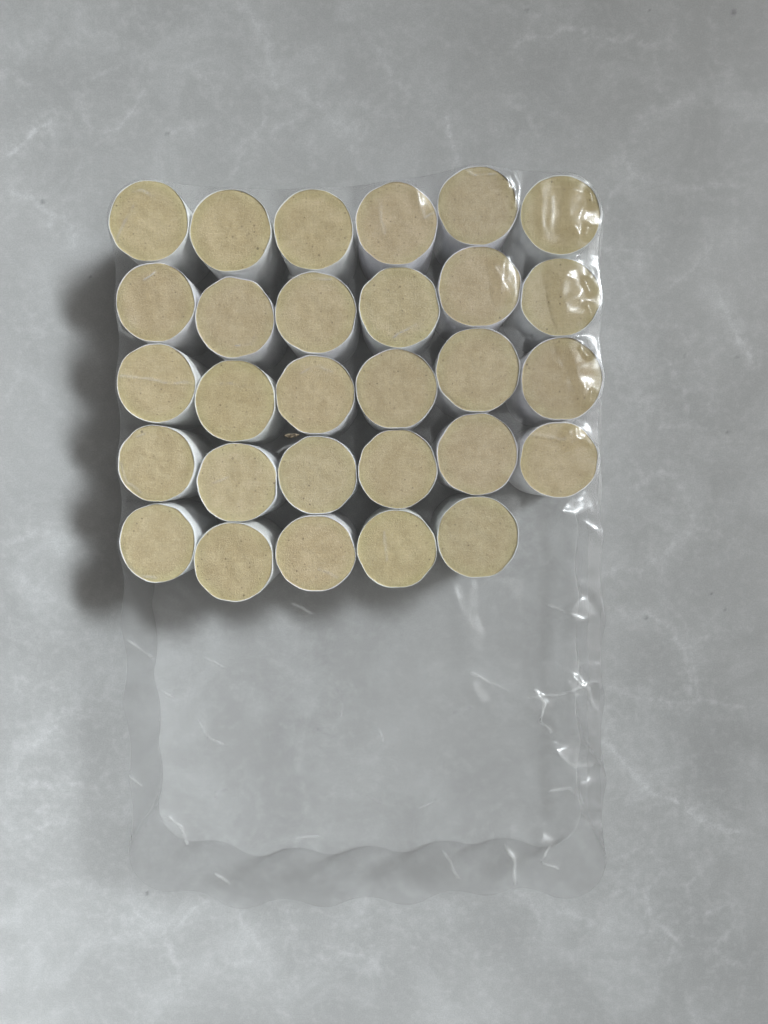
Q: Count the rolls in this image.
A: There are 29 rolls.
